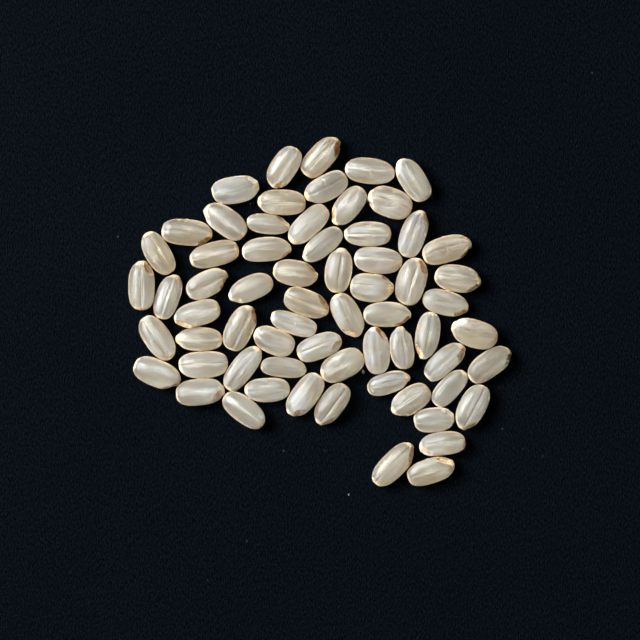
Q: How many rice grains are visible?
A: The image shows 65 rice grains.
